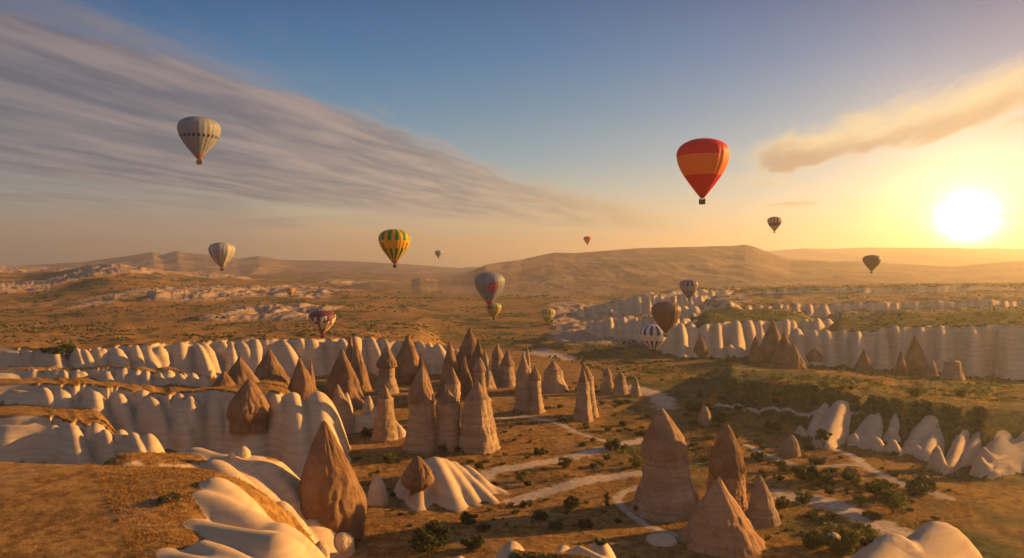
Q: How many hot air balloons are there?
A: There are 16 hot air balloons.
